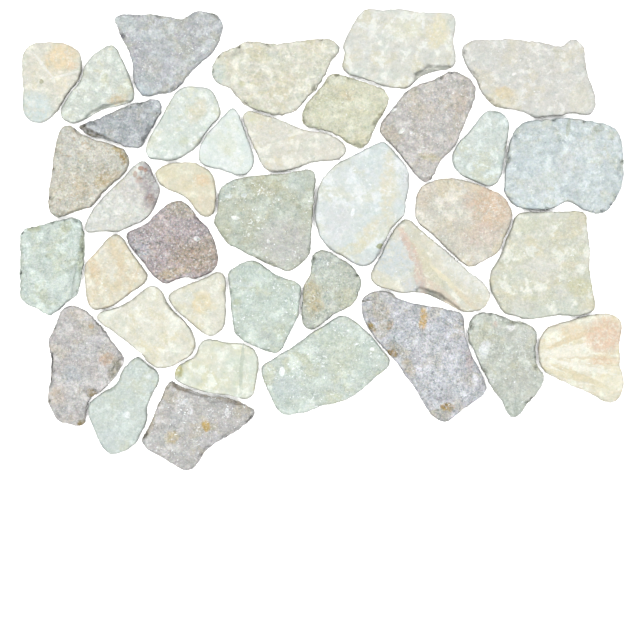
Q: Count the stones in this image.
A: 37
